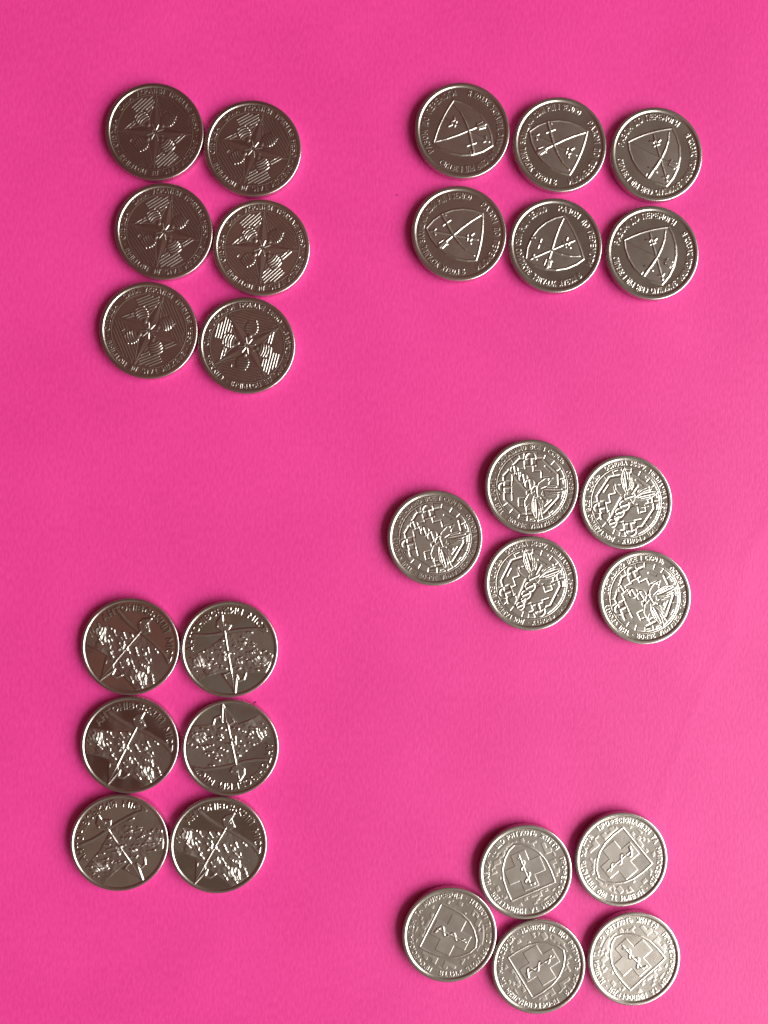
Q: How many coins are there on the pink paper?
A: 28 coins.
